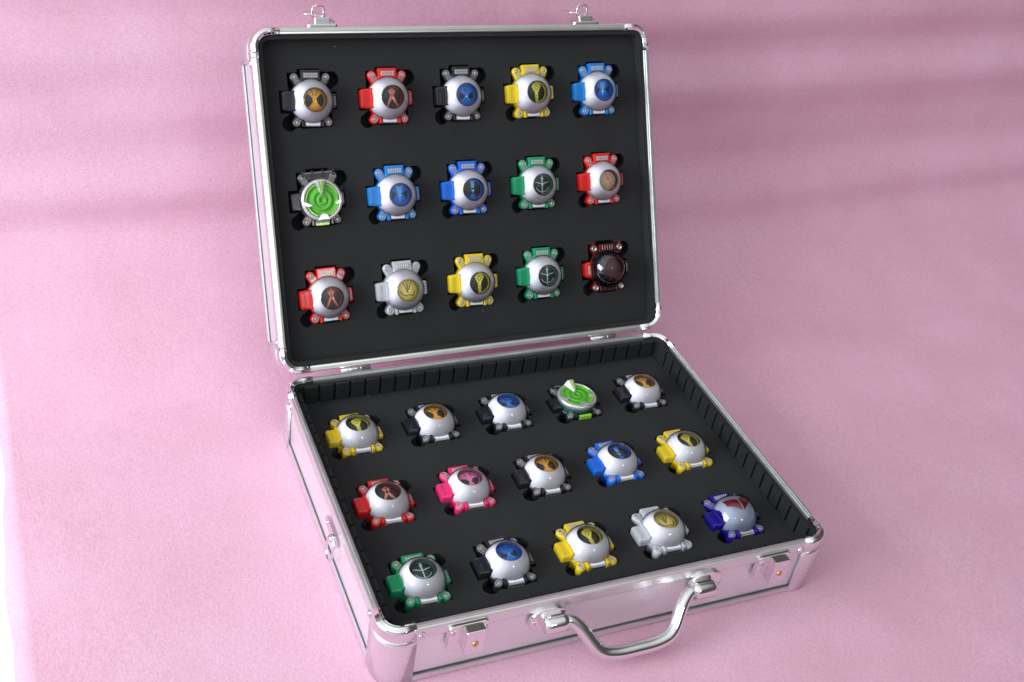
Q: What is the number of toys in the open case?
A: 30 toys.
